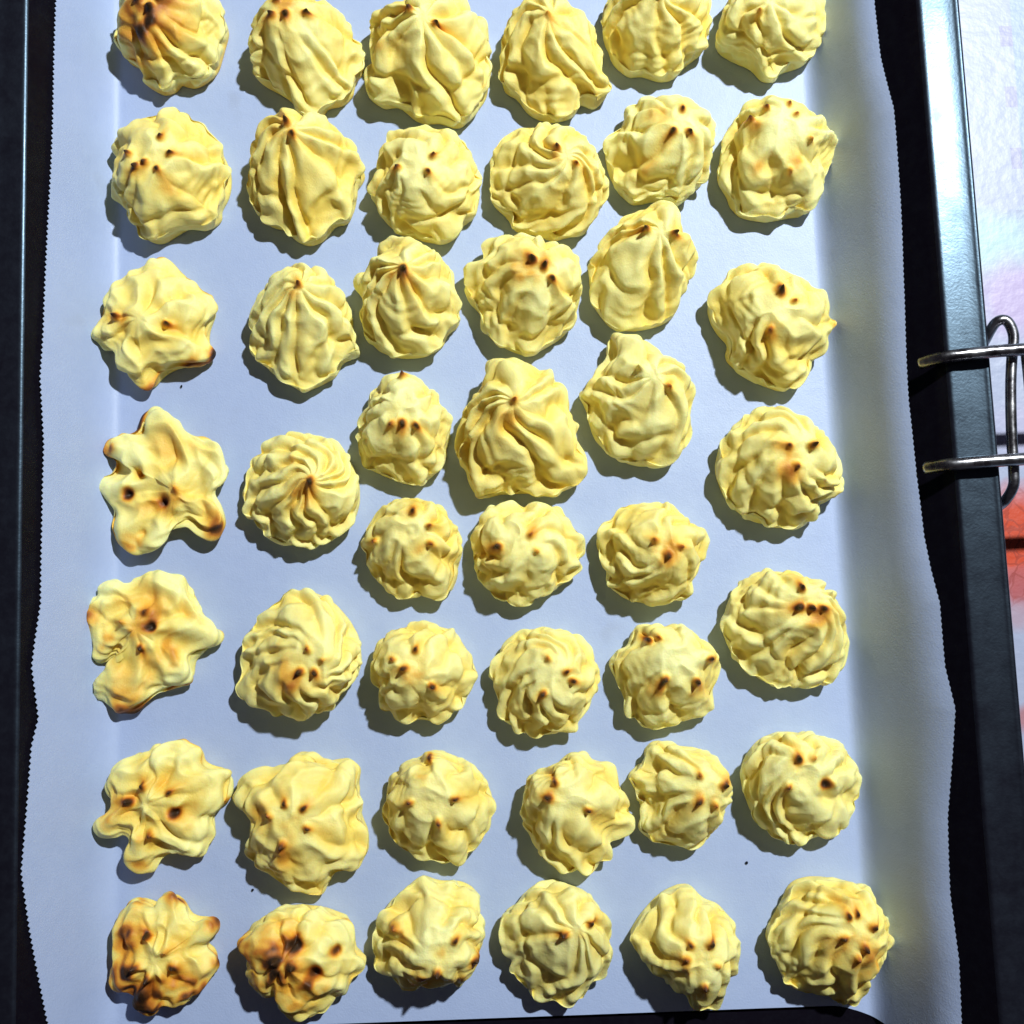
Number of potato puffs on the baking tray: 45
